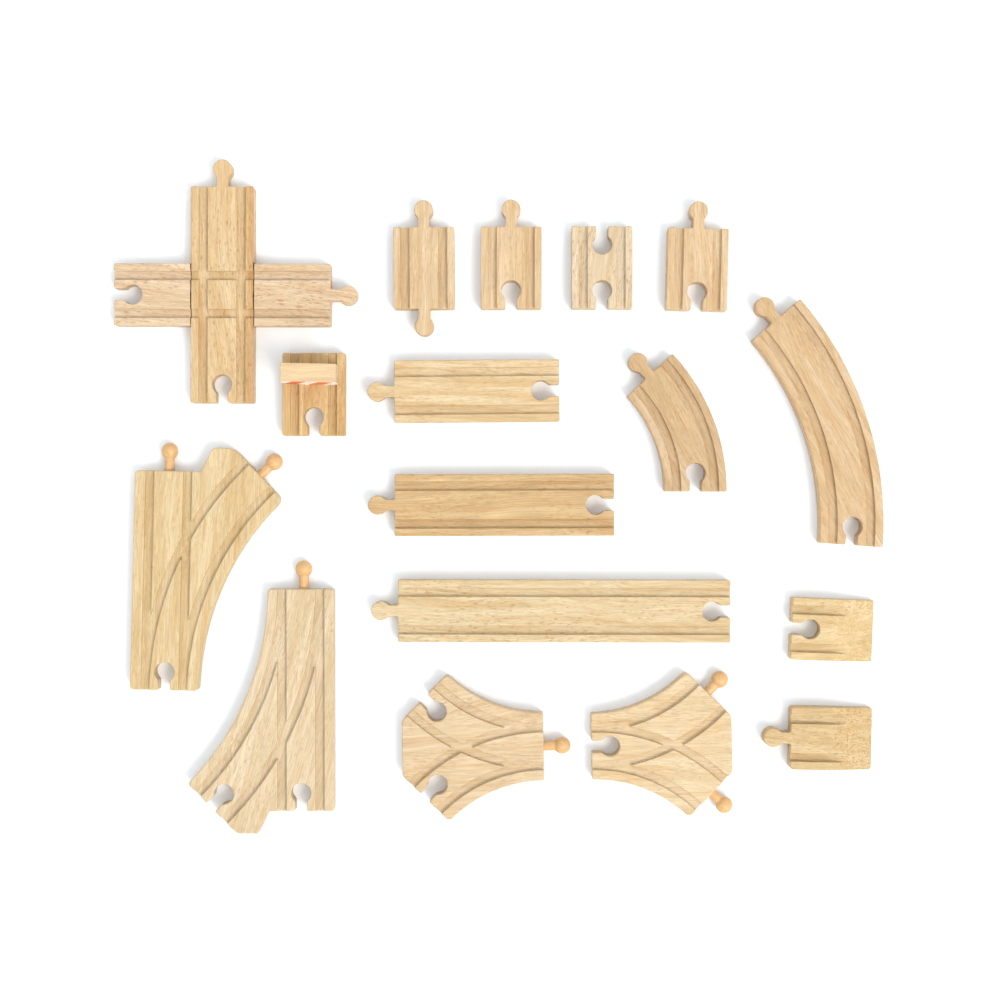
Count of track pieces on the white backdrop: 17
